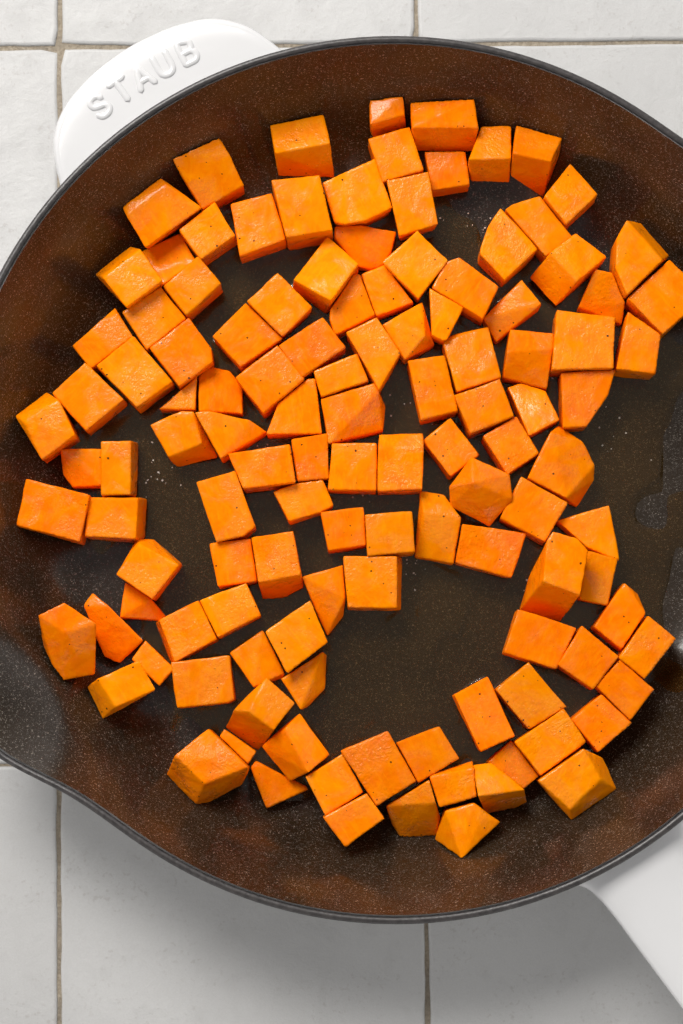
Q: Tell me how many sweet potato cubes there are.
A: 121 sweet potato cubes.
